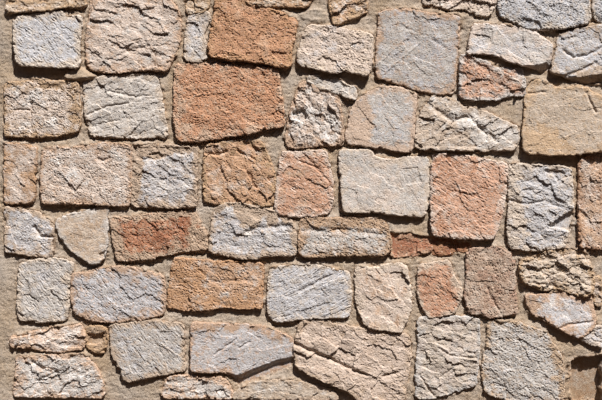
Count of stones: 61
